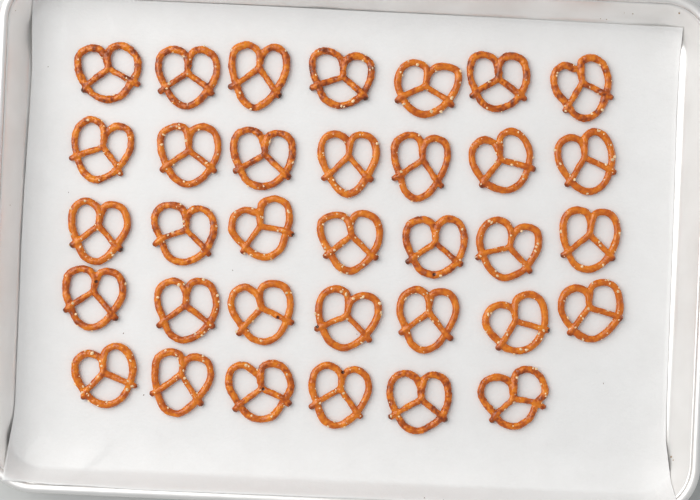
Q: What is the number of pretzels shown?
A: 34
